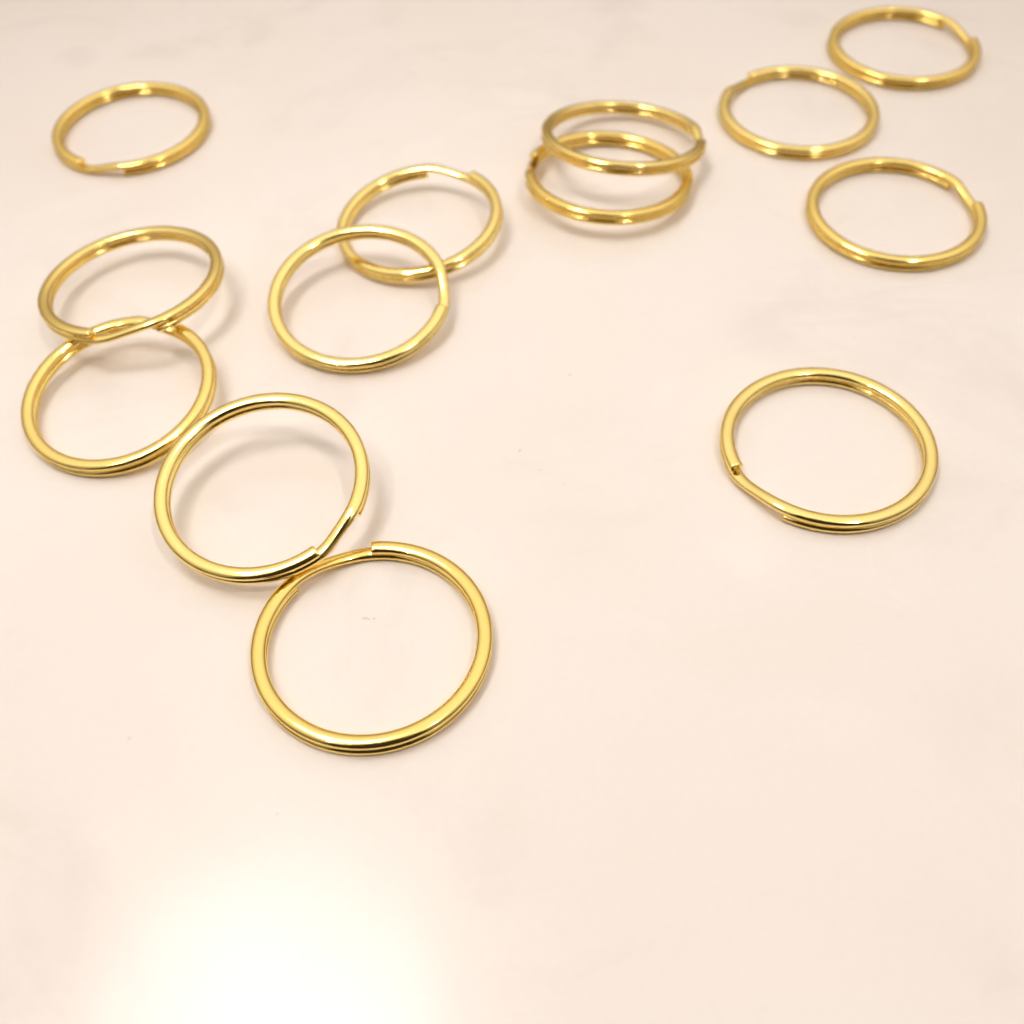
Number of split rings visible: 13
